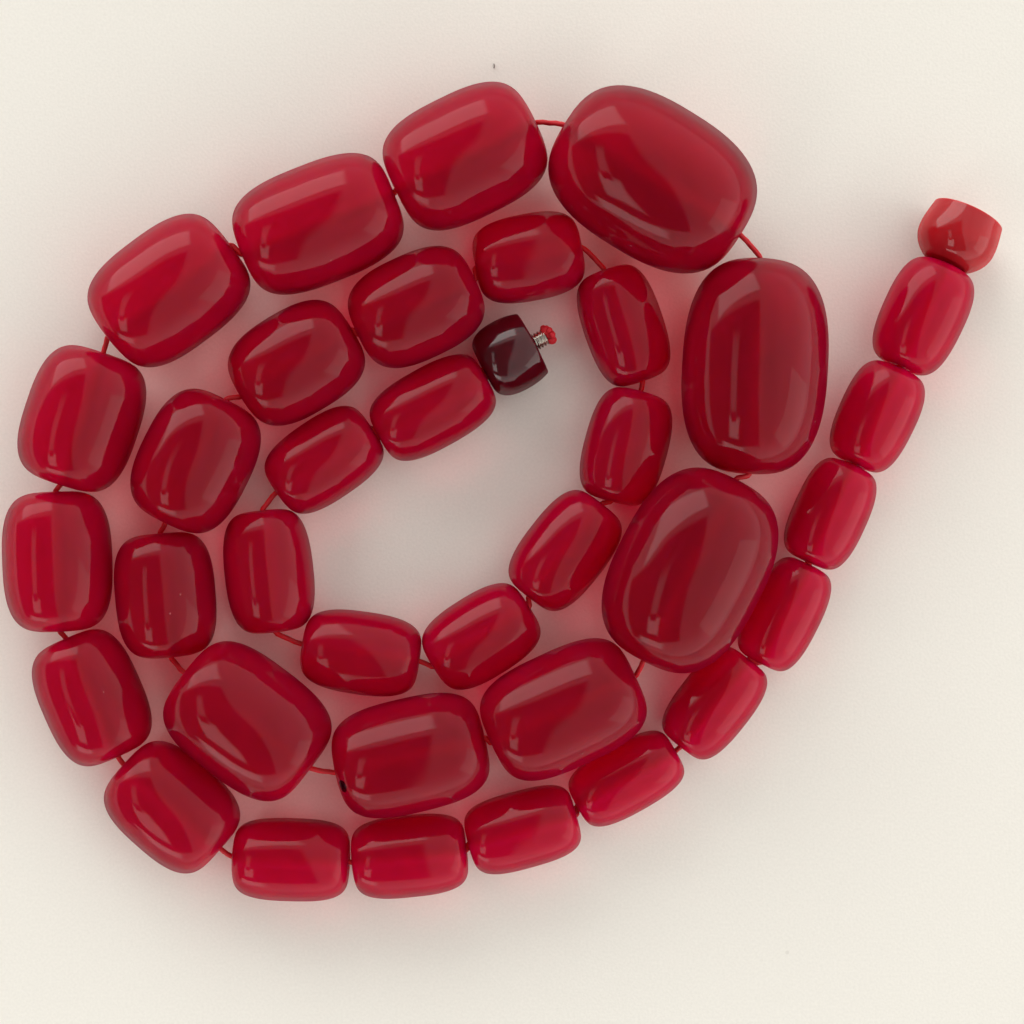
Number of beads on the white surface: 37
